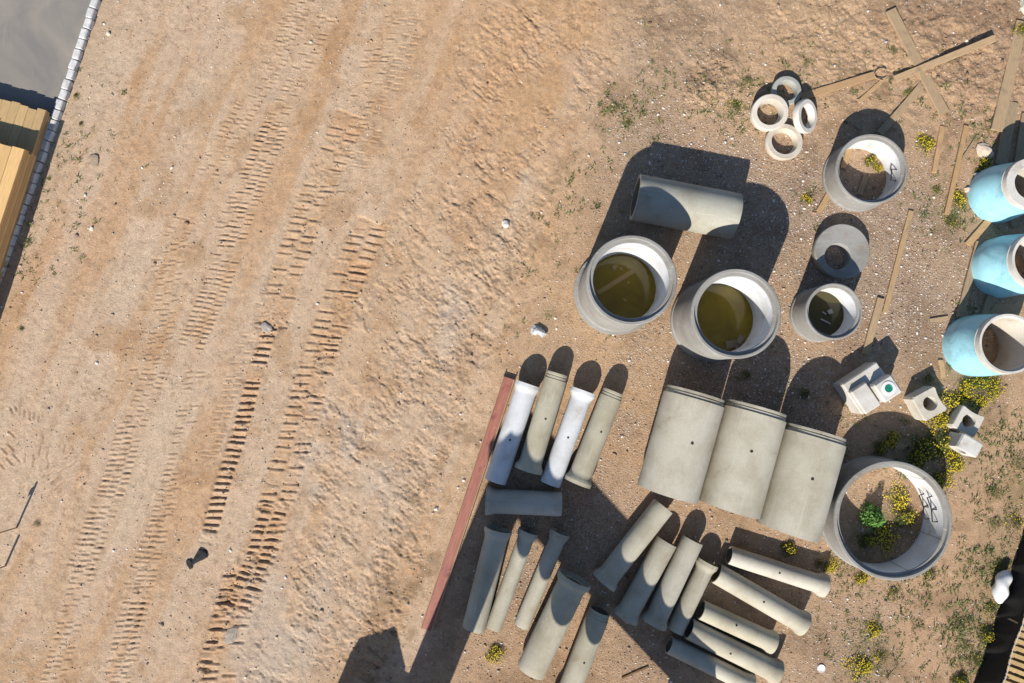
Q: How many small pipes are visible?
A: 19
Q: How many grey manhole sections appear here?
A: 6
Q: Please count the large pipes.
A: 4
